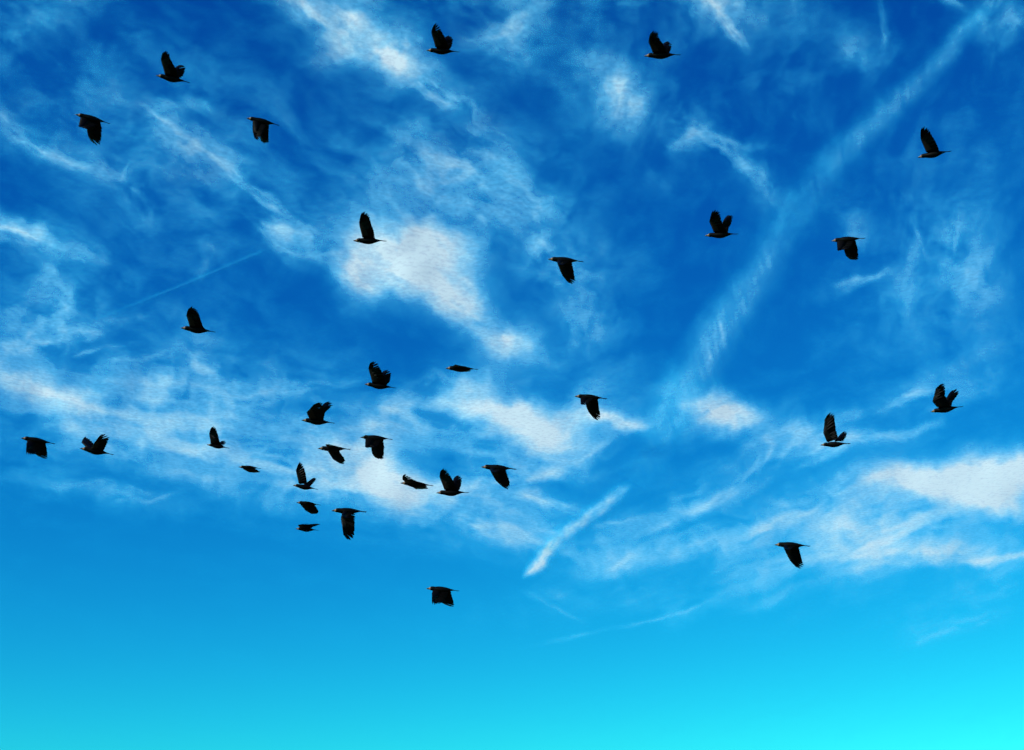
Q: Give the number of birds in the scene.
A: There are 32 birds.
